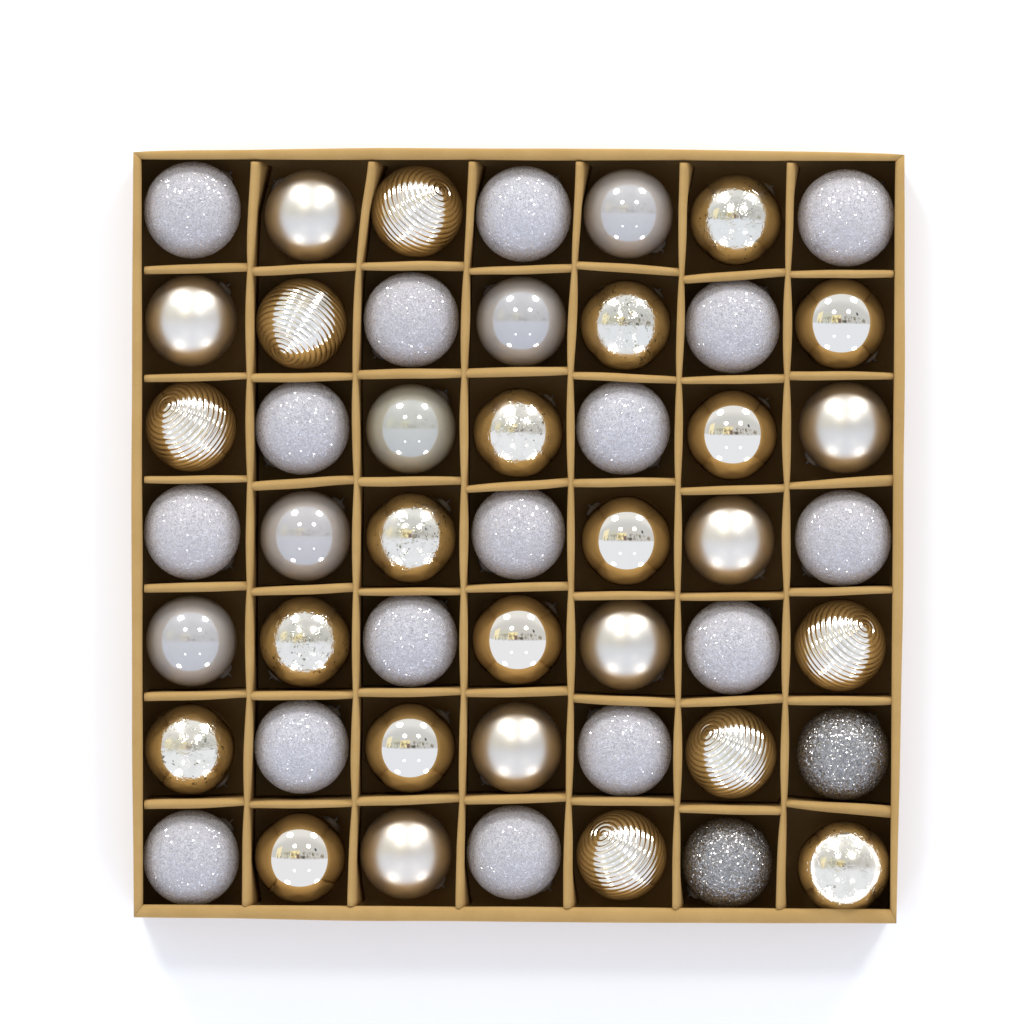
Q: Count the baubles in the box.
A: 49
